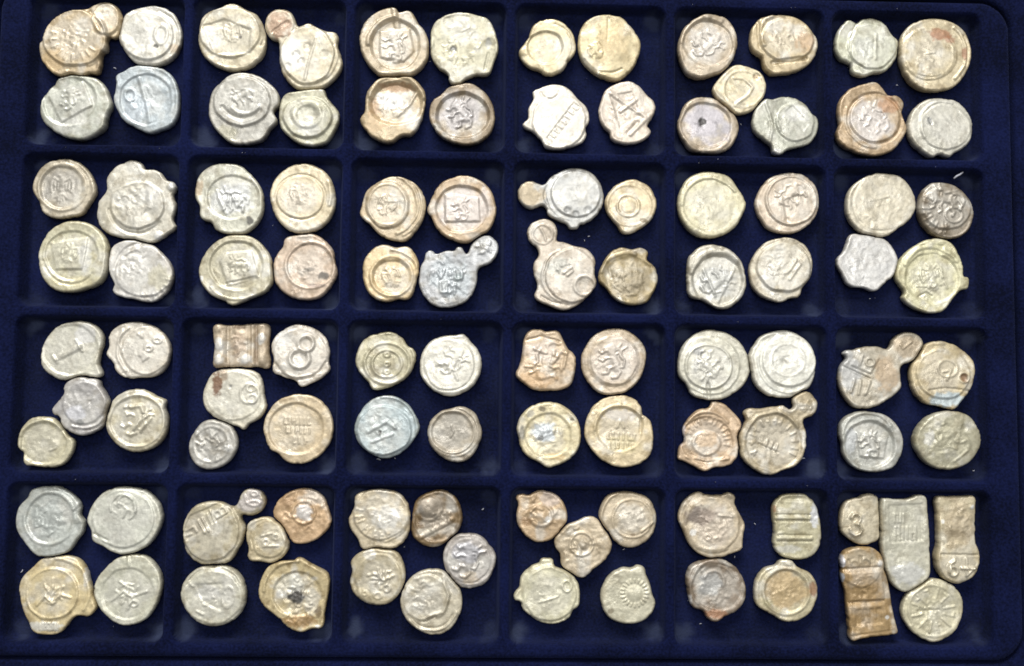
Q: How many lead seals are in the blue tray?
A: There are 103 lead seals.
